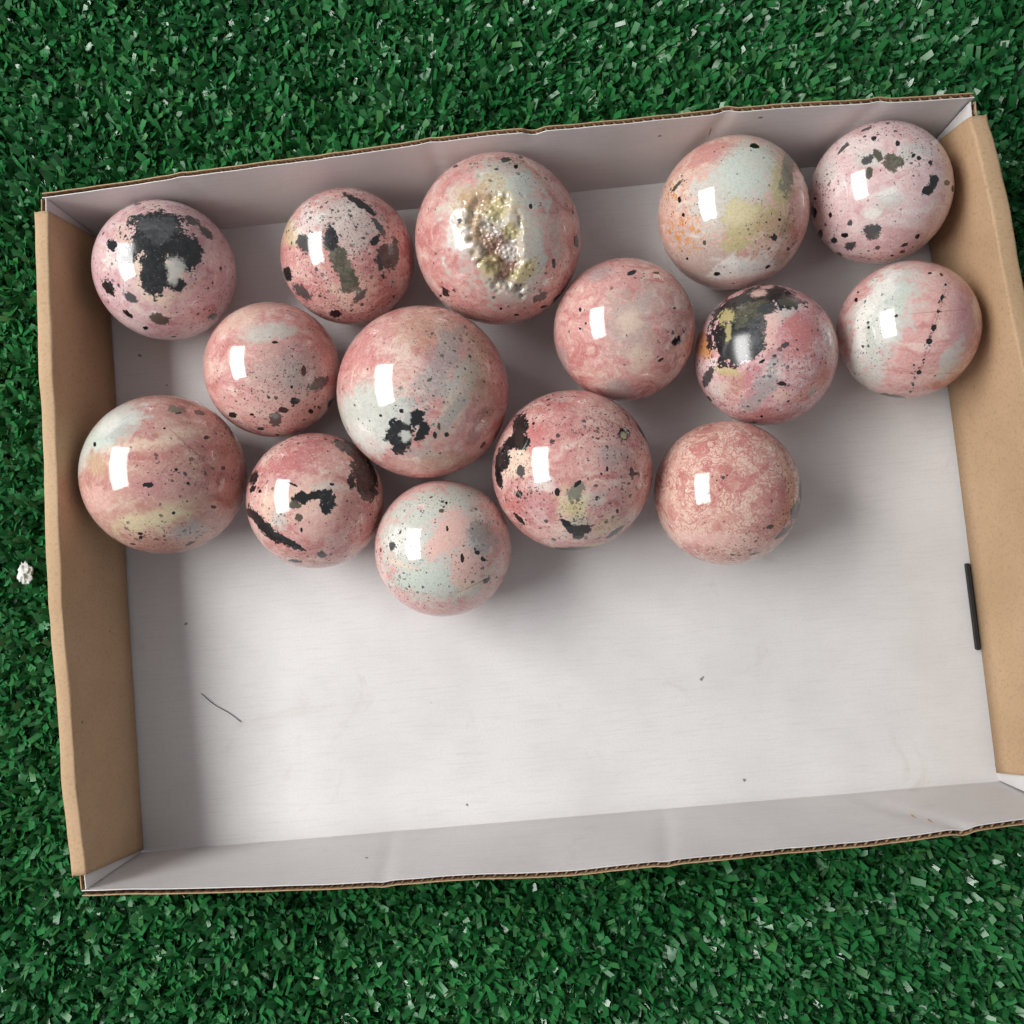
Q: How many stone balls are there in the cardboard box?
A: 15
